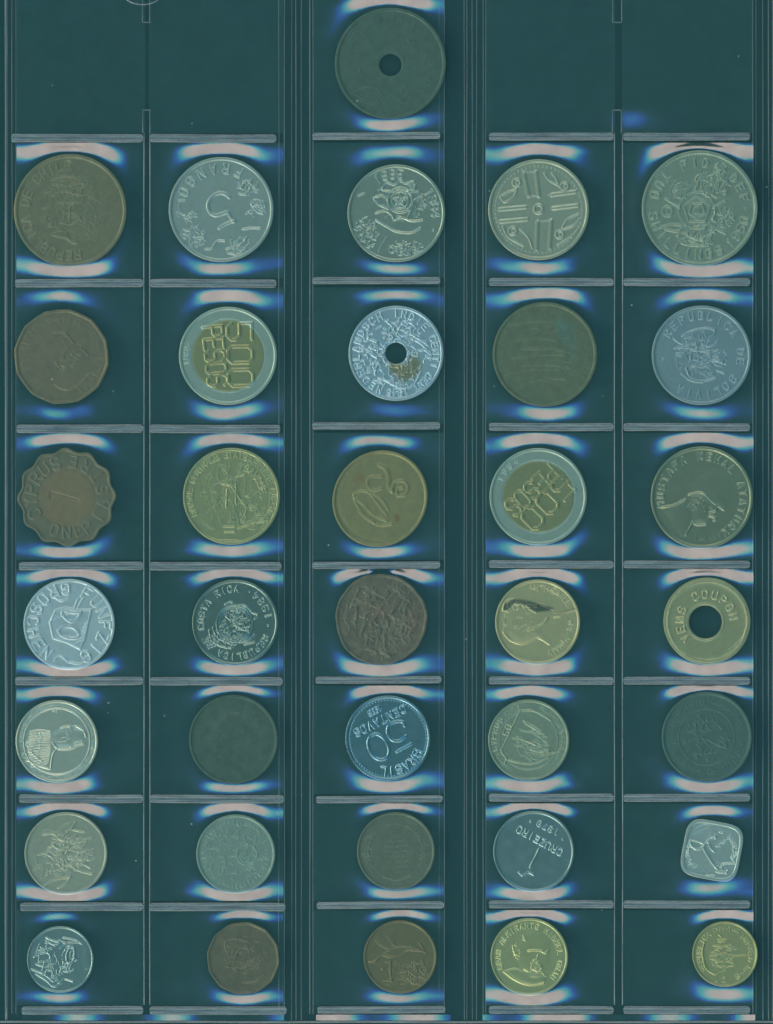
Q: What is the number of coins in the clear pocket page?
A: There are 36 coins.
